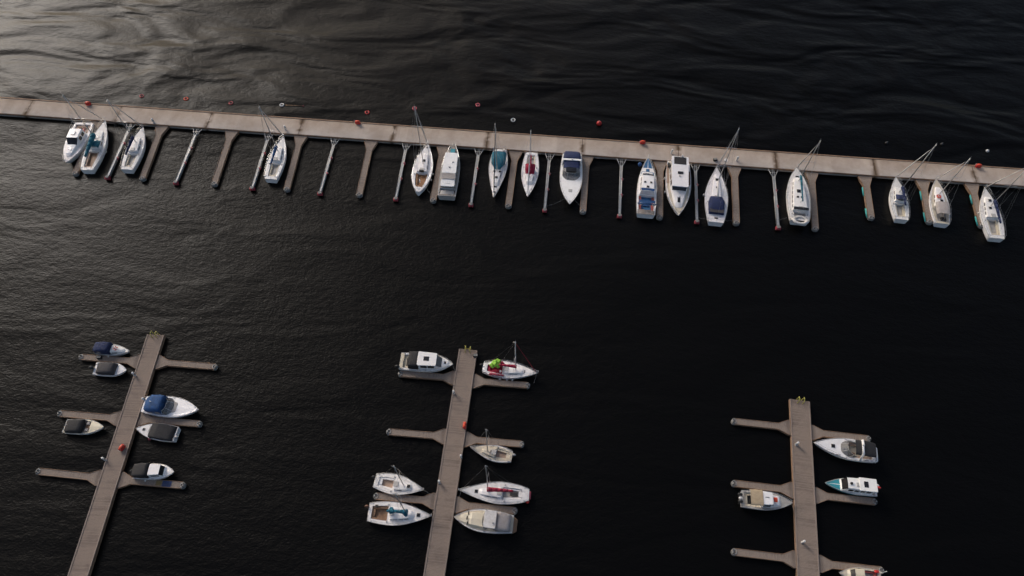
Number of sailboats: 16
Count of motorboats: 17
